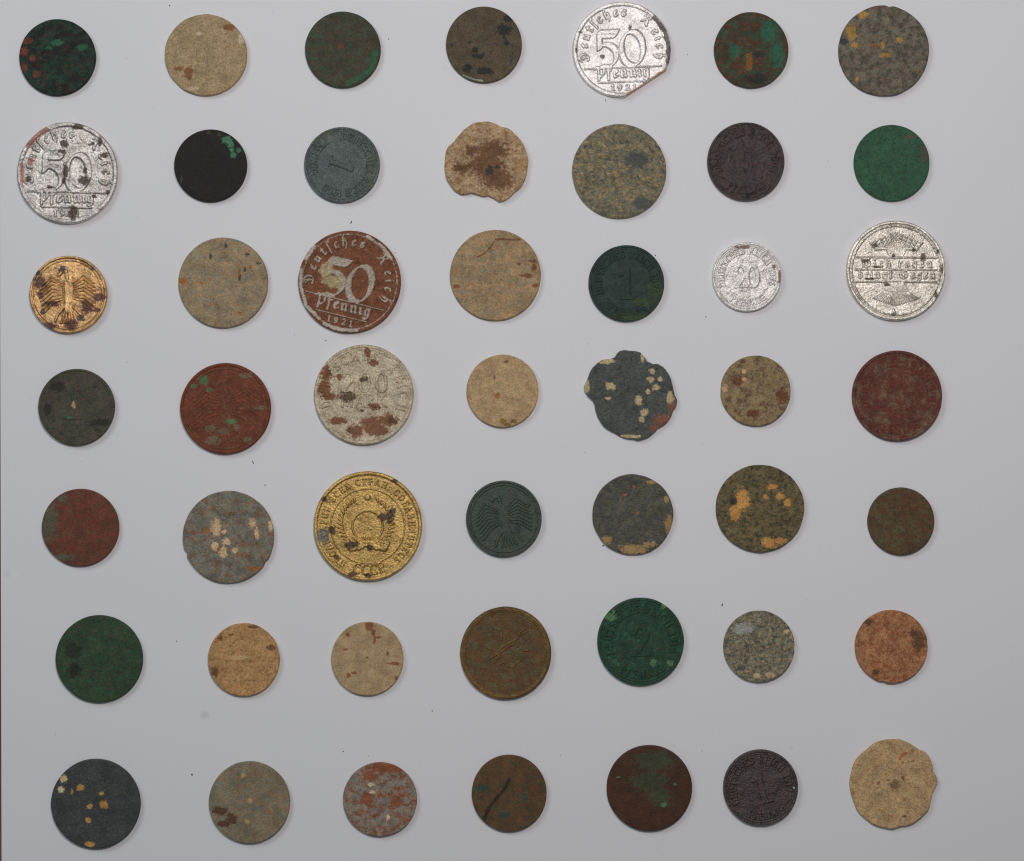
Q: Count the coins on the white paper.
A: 49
